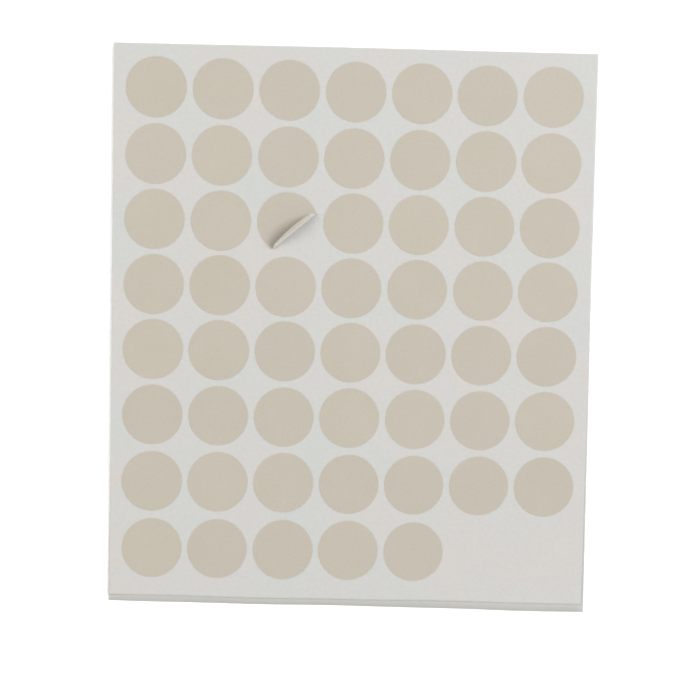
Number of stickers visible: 54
